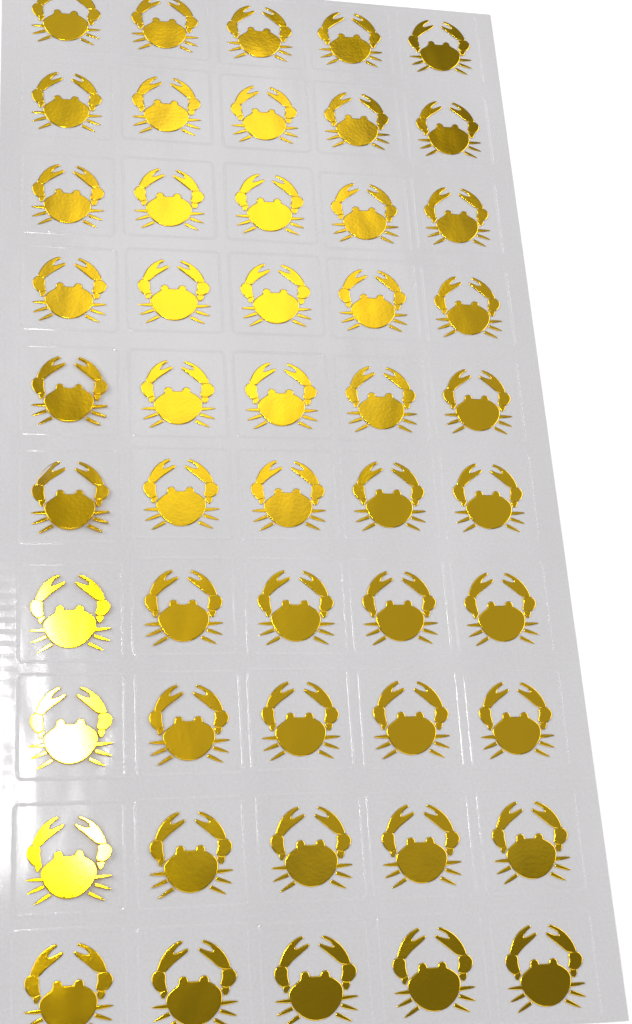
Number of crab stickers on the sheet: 50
